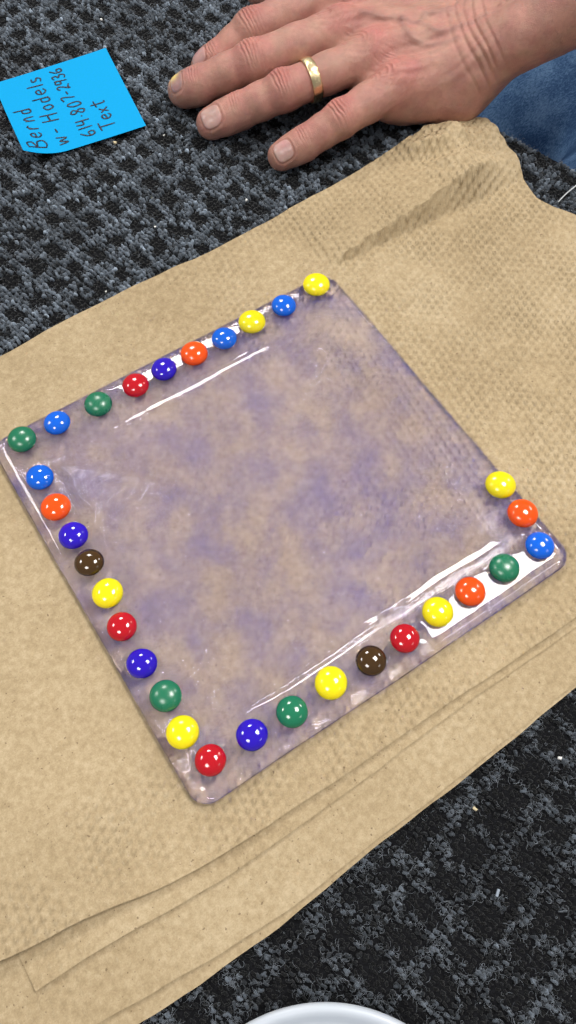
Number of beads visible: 31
